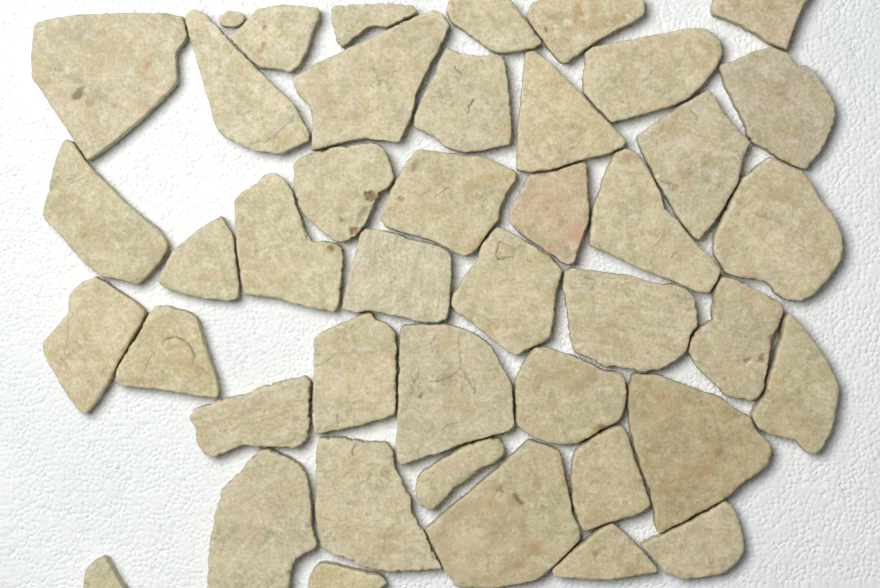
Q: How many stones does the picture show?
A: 43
